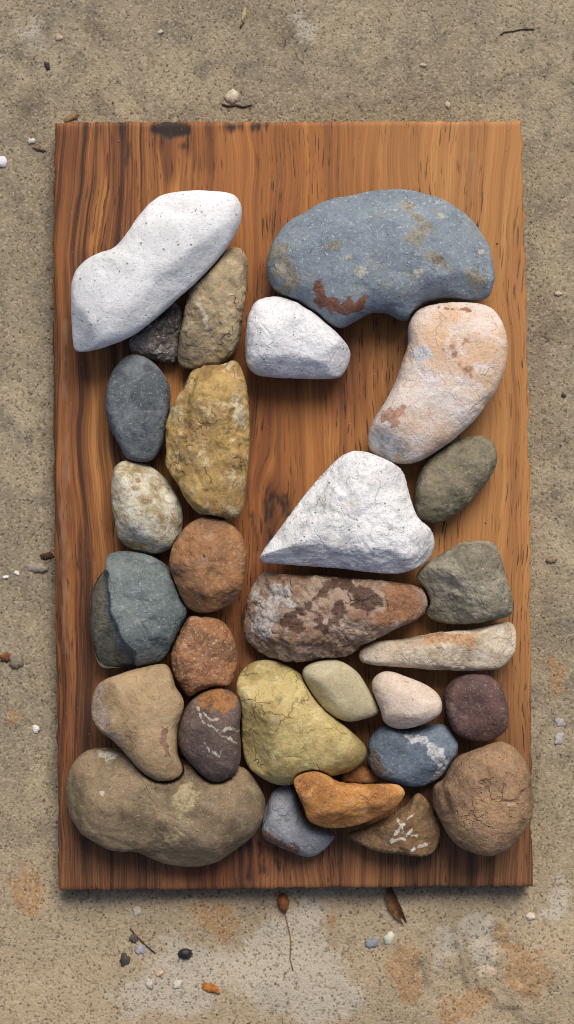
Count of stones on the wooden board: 30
